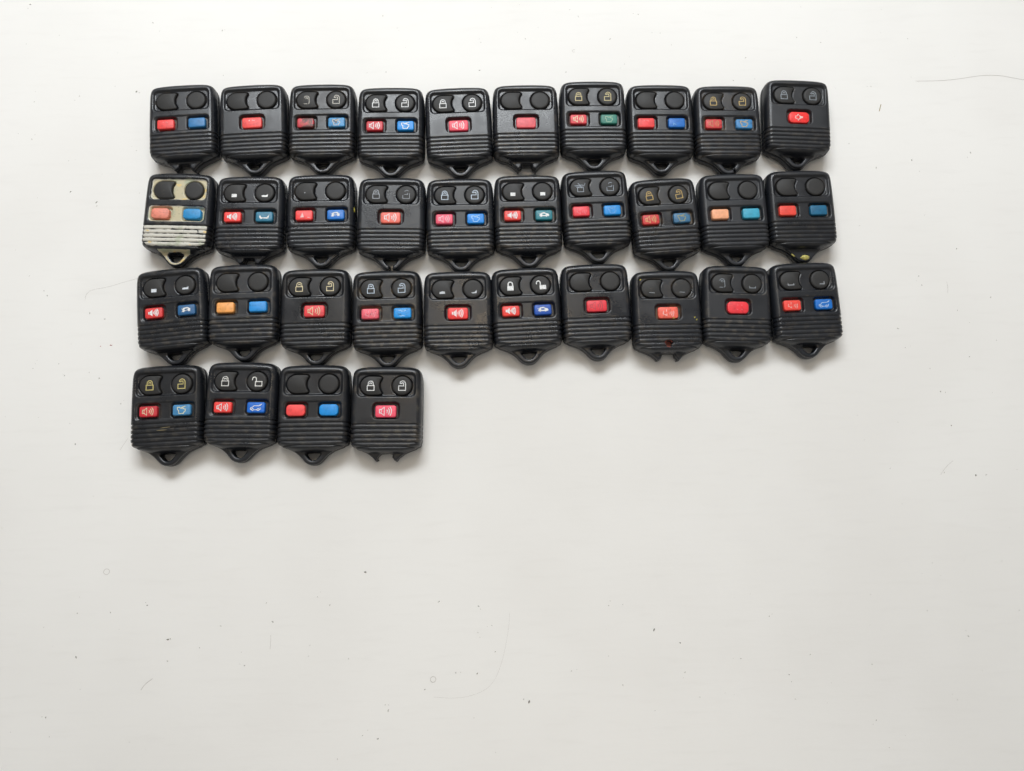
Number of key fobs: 34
